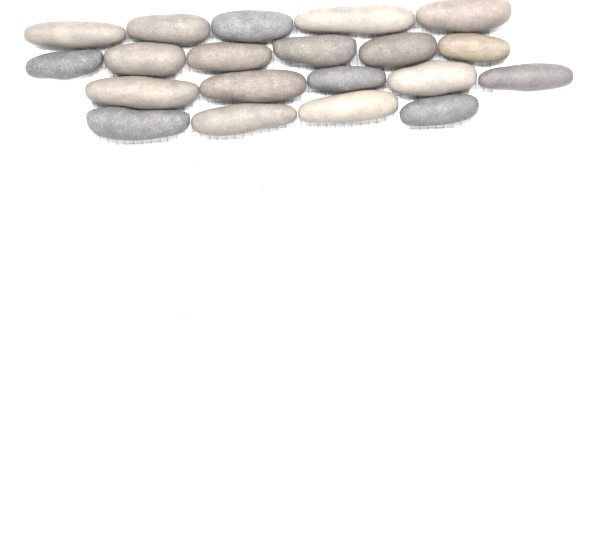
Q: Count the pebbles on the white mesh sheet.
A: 20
